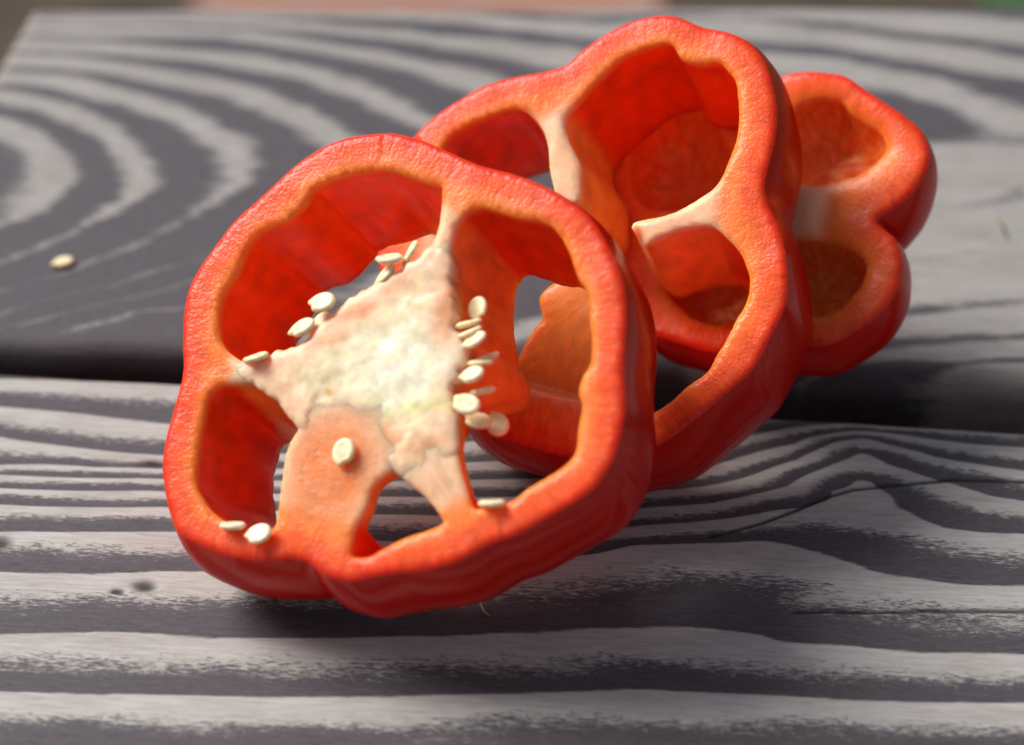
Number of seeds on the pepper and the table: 23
